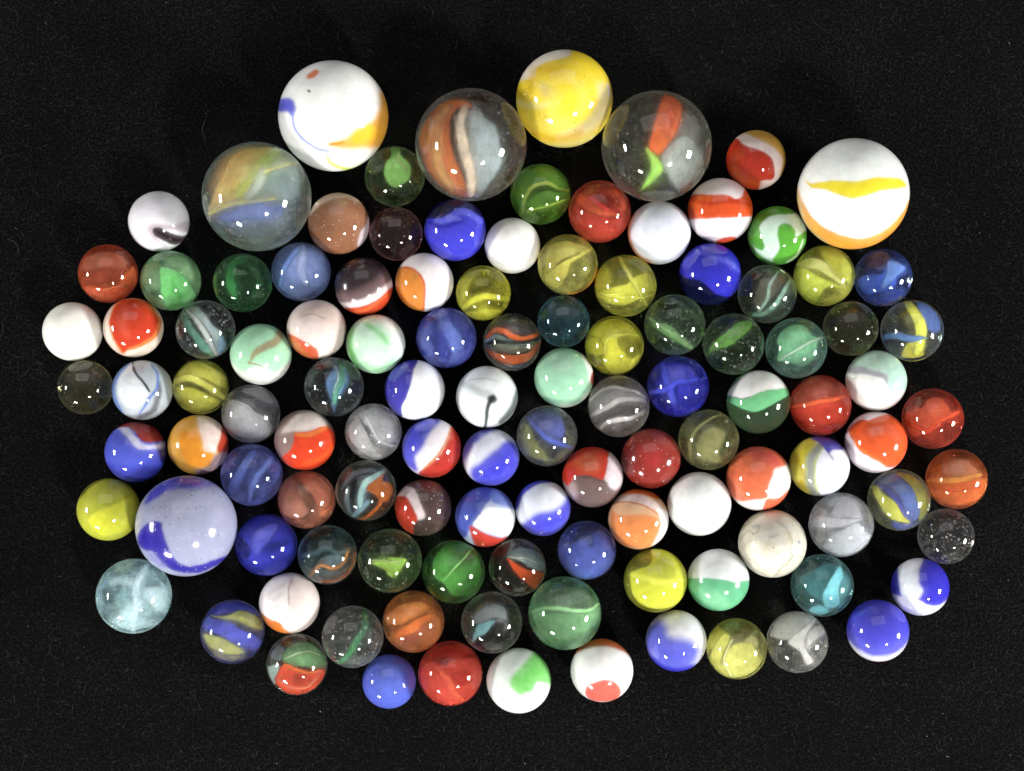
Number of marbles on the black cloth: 114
